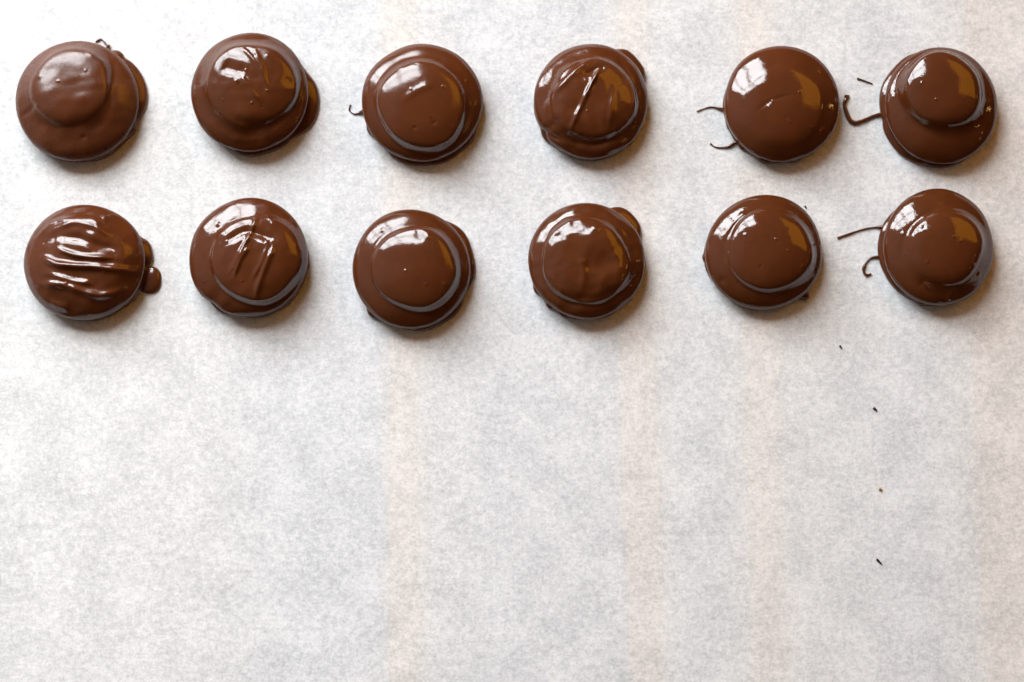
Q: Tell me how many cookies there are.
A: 12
